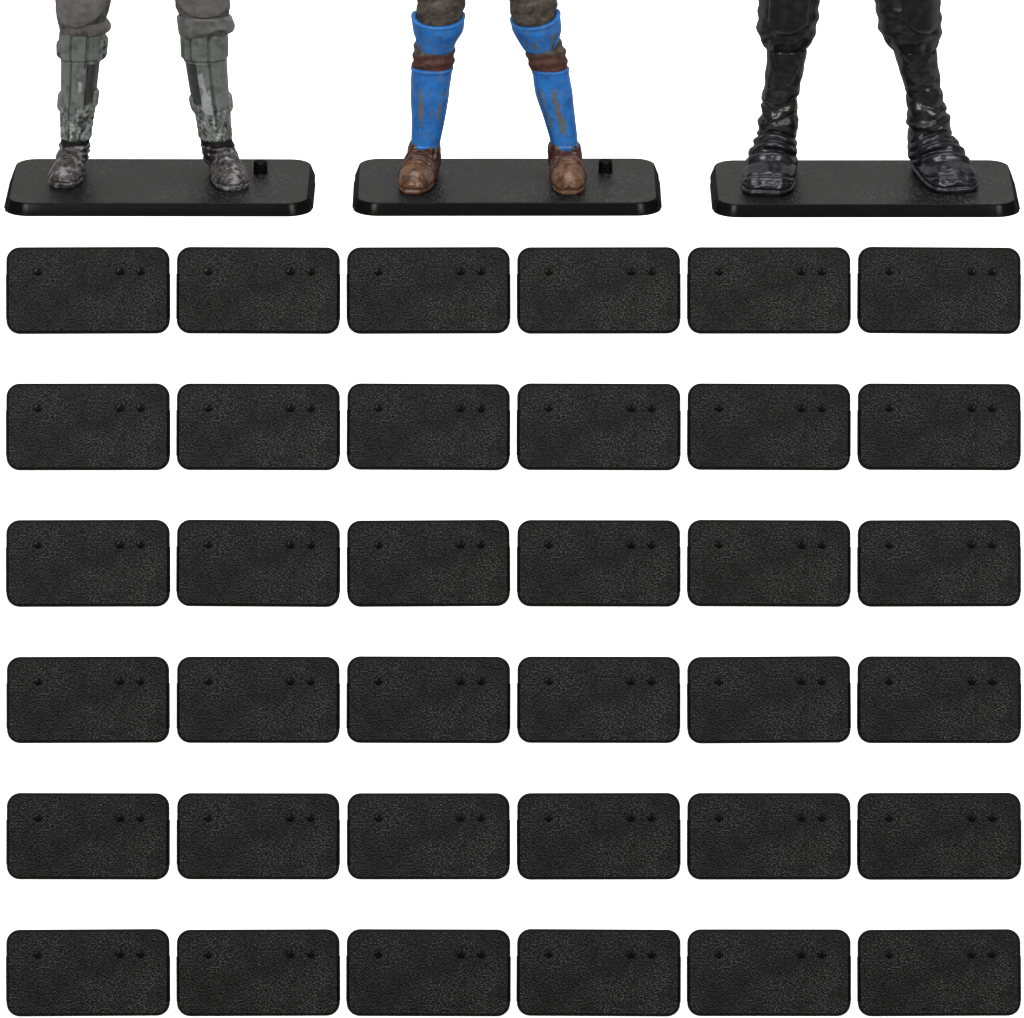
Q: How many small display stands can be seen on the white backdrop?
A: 36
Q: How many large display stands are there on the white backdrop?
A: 3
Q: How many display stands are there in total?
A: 39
